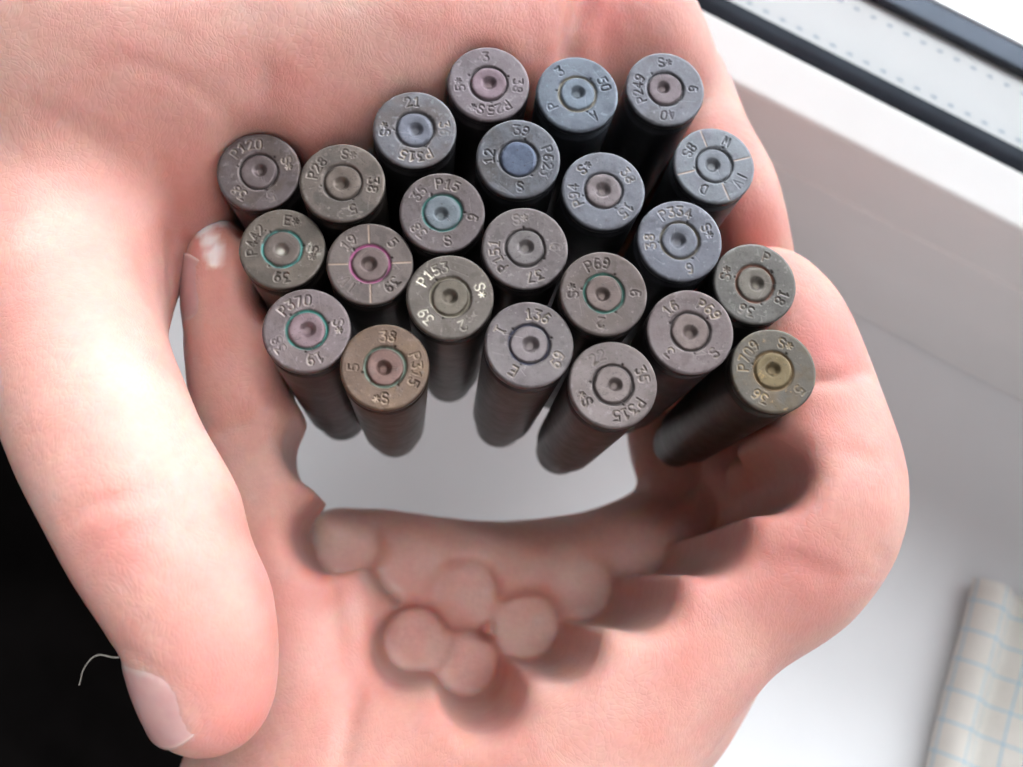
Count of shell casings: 23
